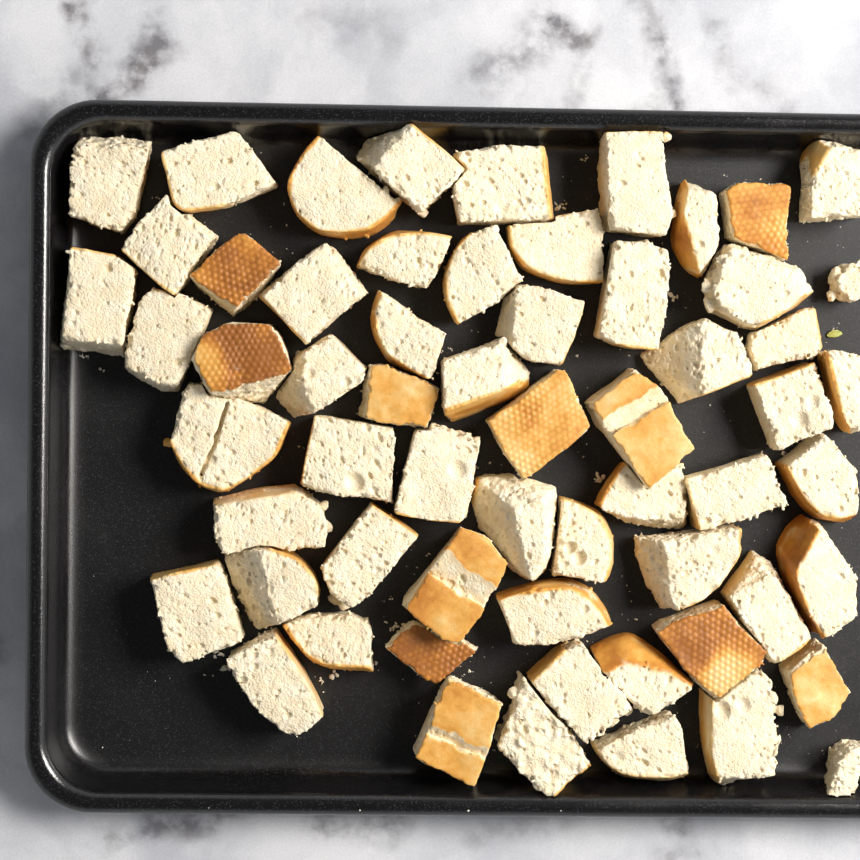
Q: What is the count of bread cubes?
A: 61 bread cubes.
